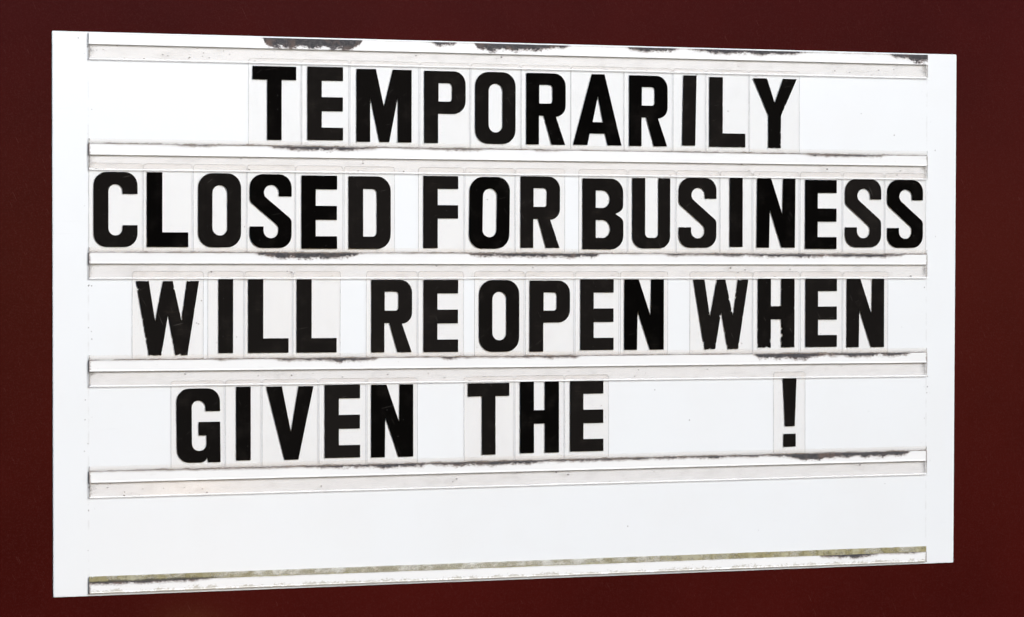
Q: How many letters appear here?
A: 50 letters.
